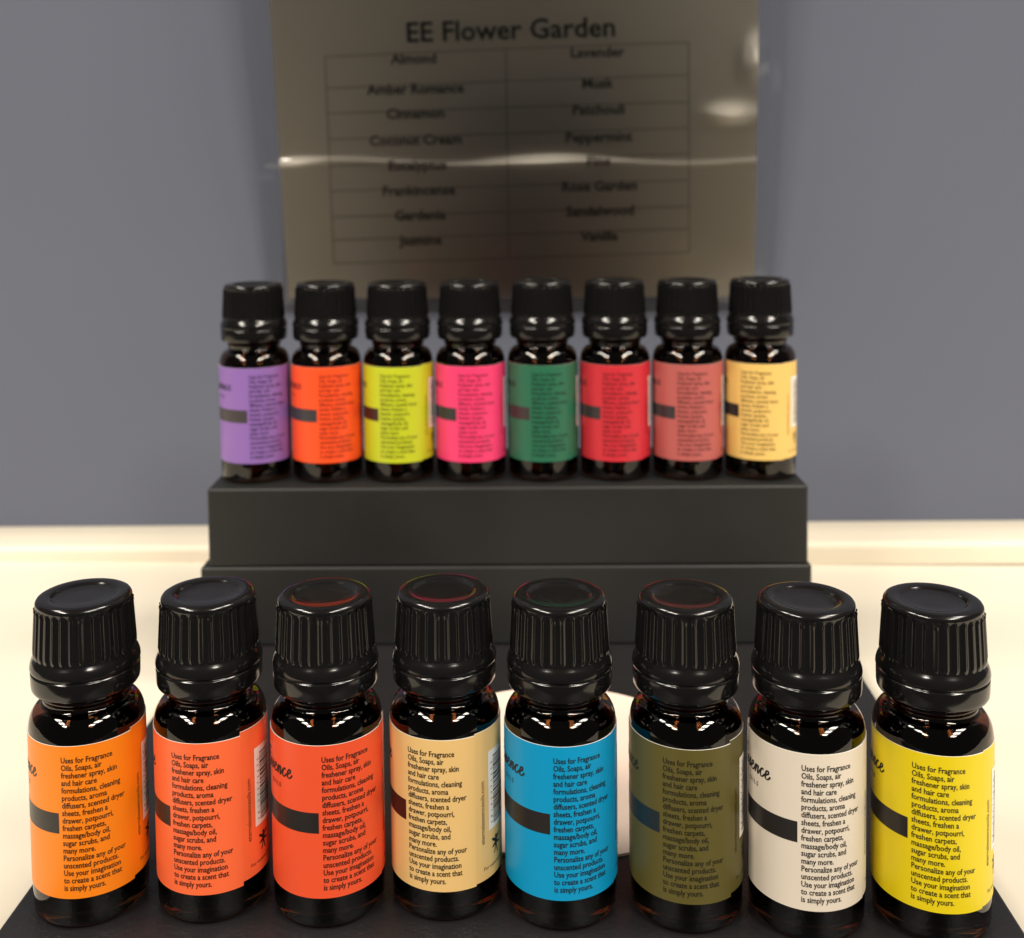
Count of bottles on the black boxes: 16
